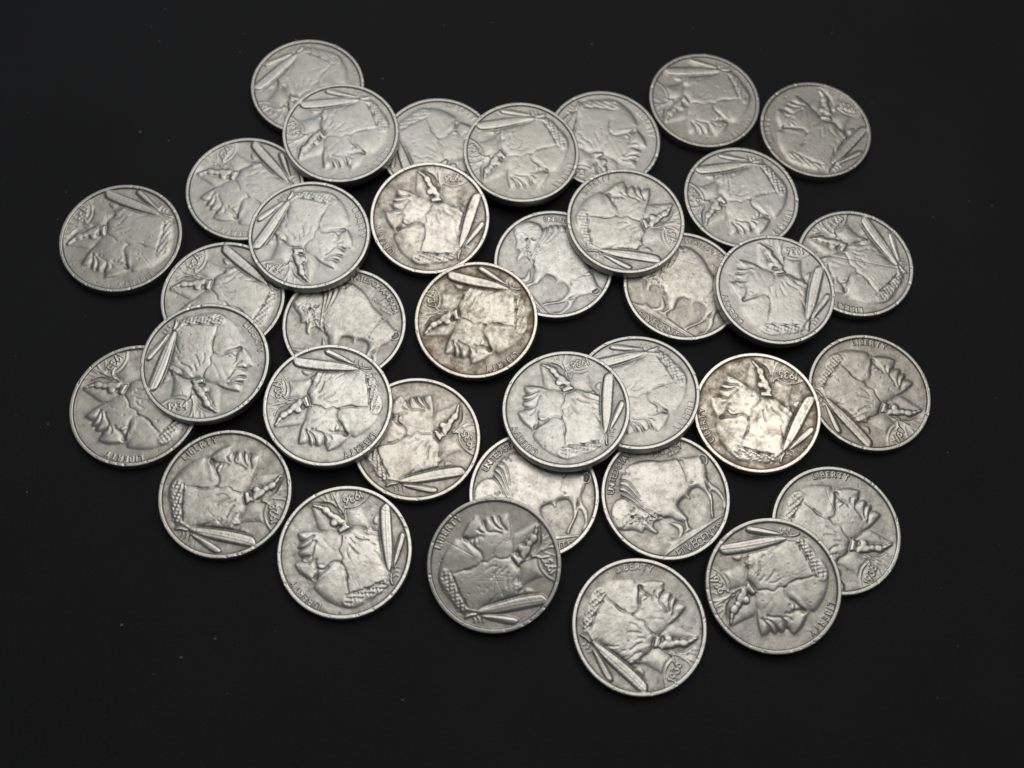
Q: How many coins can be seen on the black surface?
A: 36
